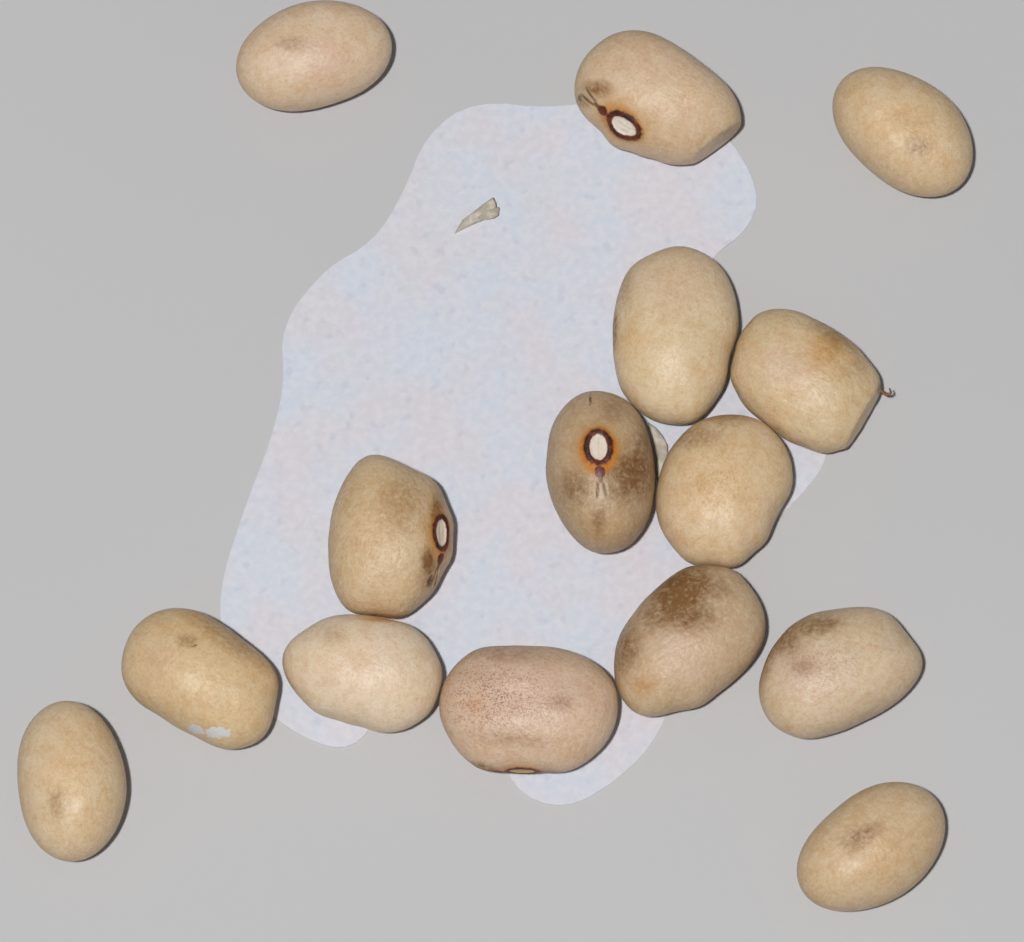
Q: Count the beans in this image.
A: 15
